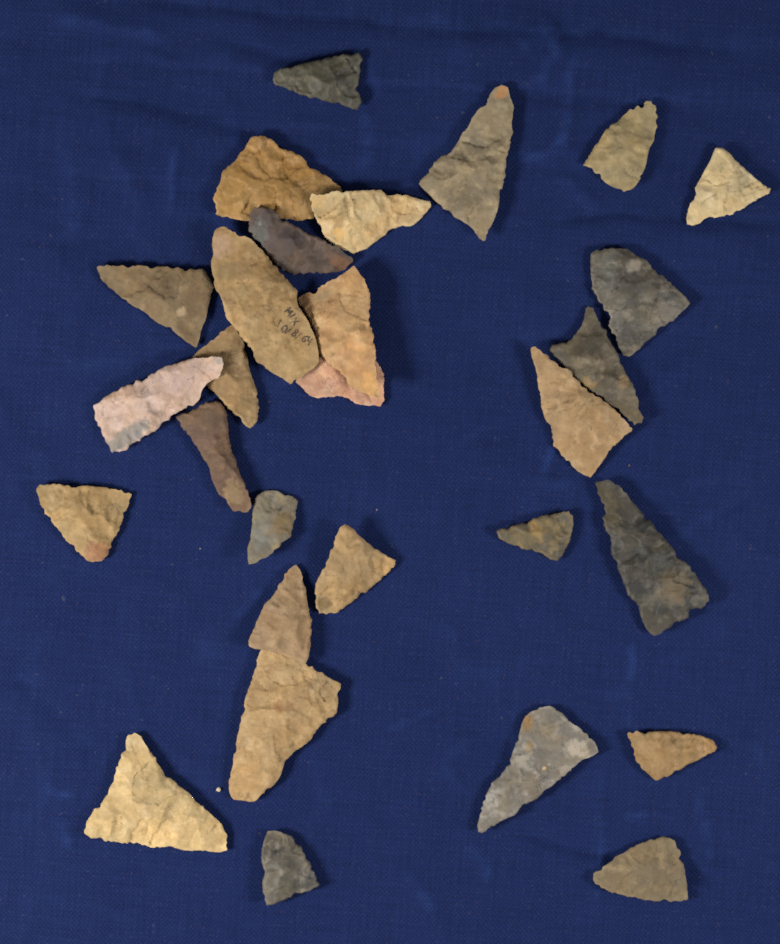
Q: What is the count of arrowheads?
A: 29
